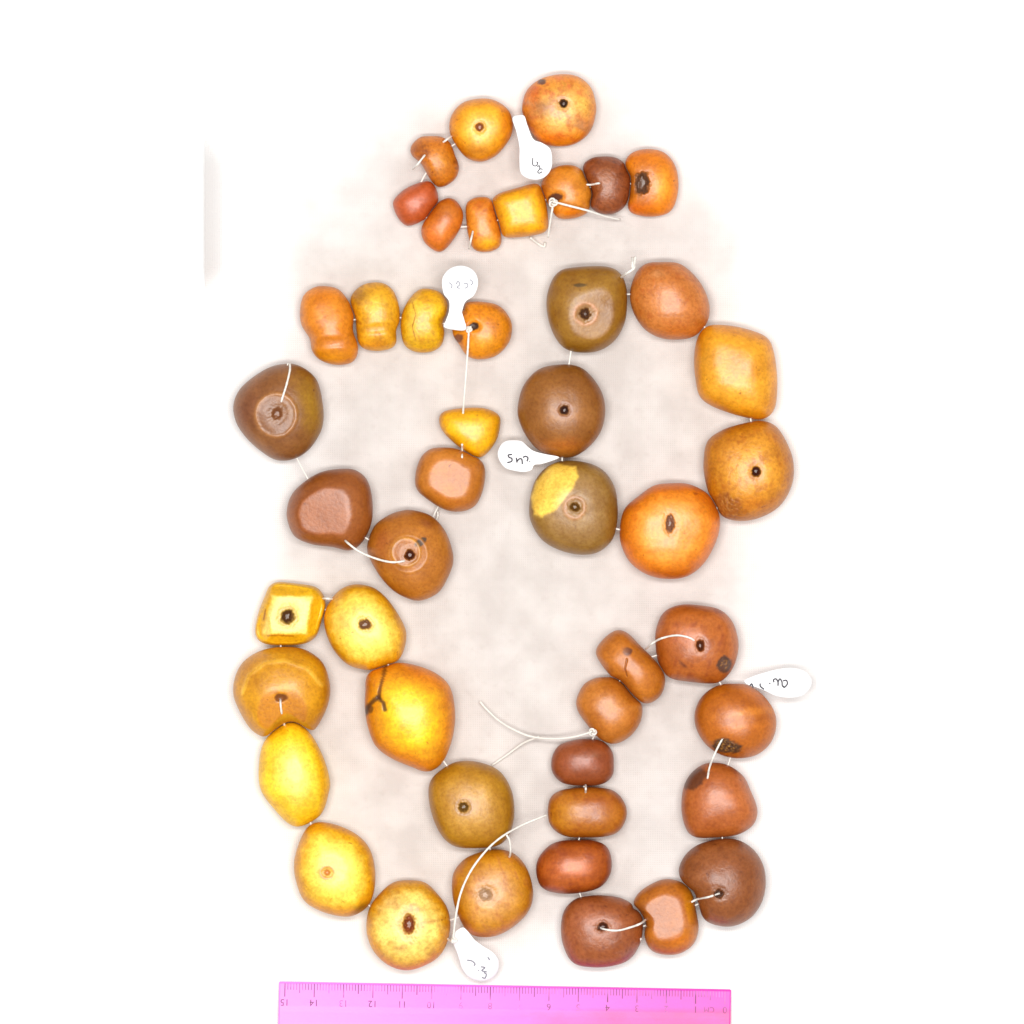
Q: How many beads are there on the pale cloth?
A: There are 46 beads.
